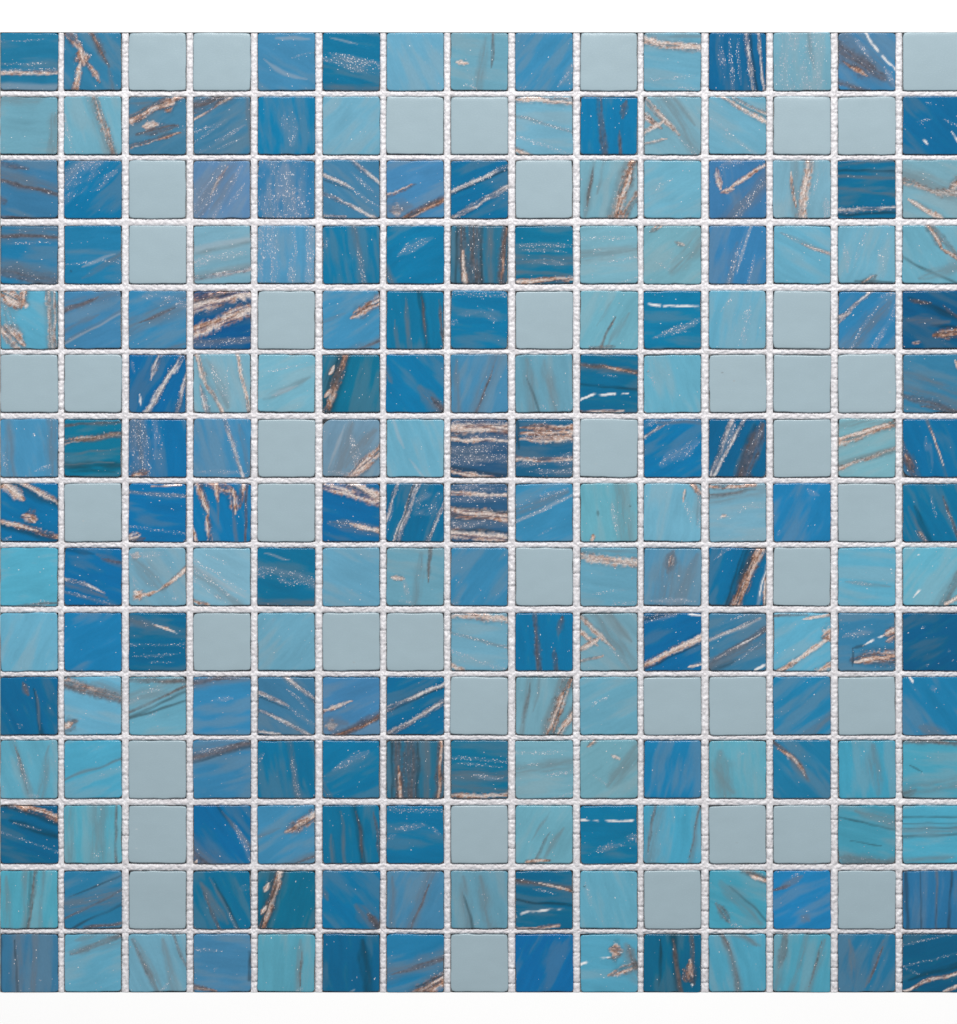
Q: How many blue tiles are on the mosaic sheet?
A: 182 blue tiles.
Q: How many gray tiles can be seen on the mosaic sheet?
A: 43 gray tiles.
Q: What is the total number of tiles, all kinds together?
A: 225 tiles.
